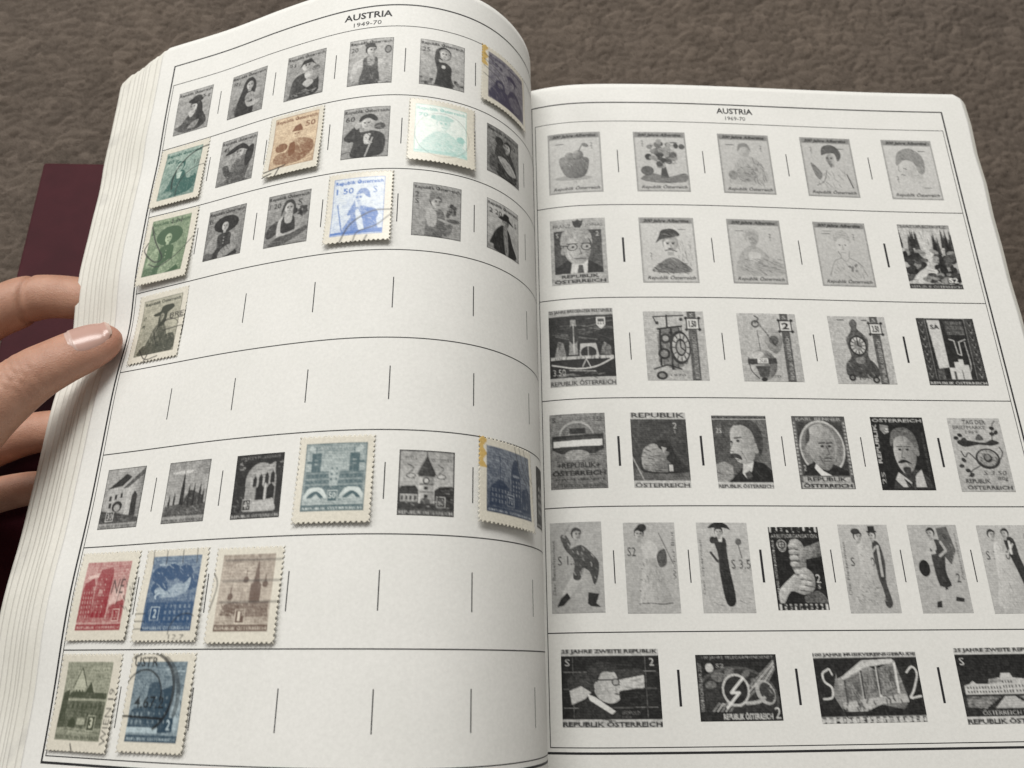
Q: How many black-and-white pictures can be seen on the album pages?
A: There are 49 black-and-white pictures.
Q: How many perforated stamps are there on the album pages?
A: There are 14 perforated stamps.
